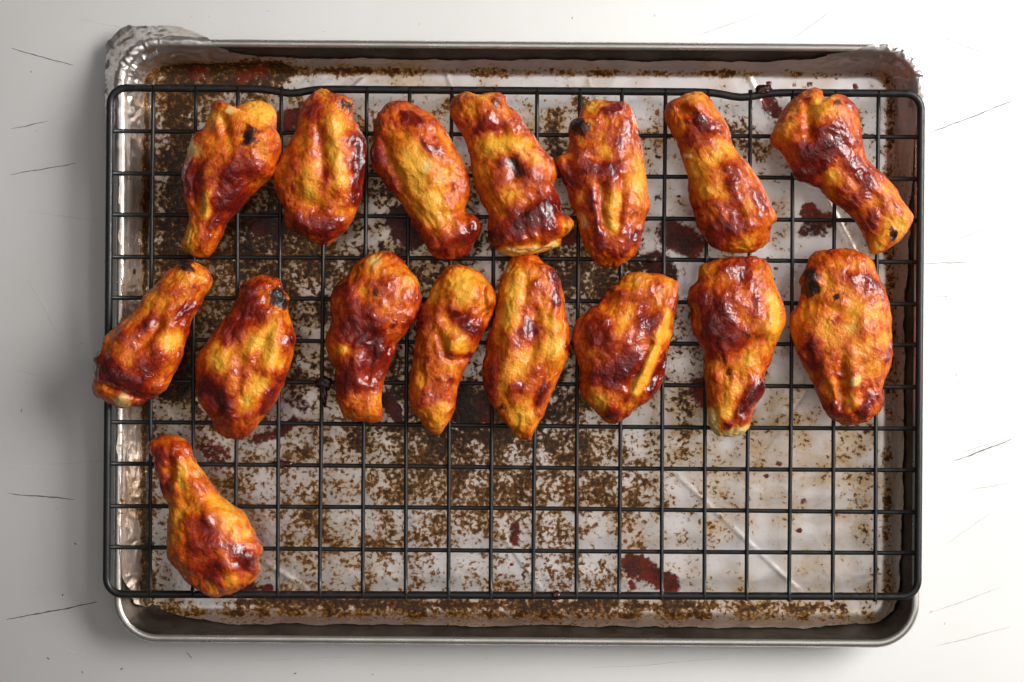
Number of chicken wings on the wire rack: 16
